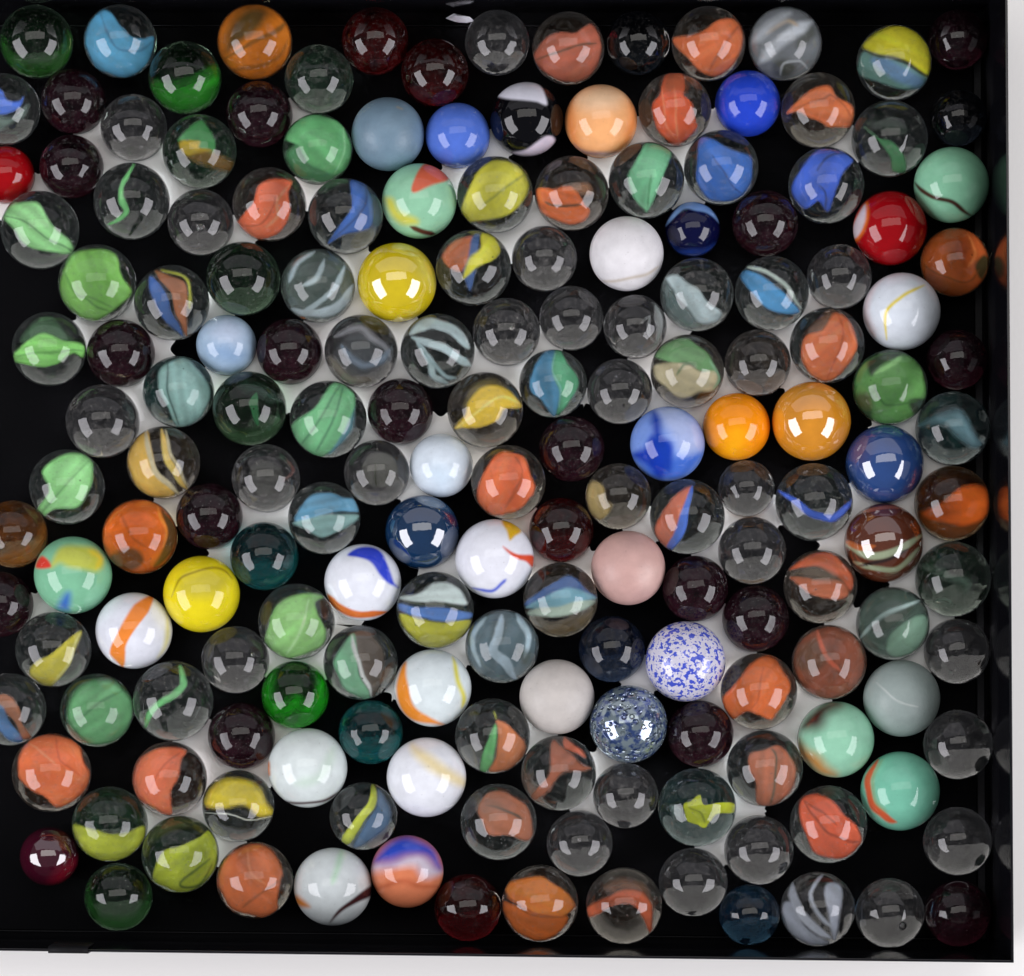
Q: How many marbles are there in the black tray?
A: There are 176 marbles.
